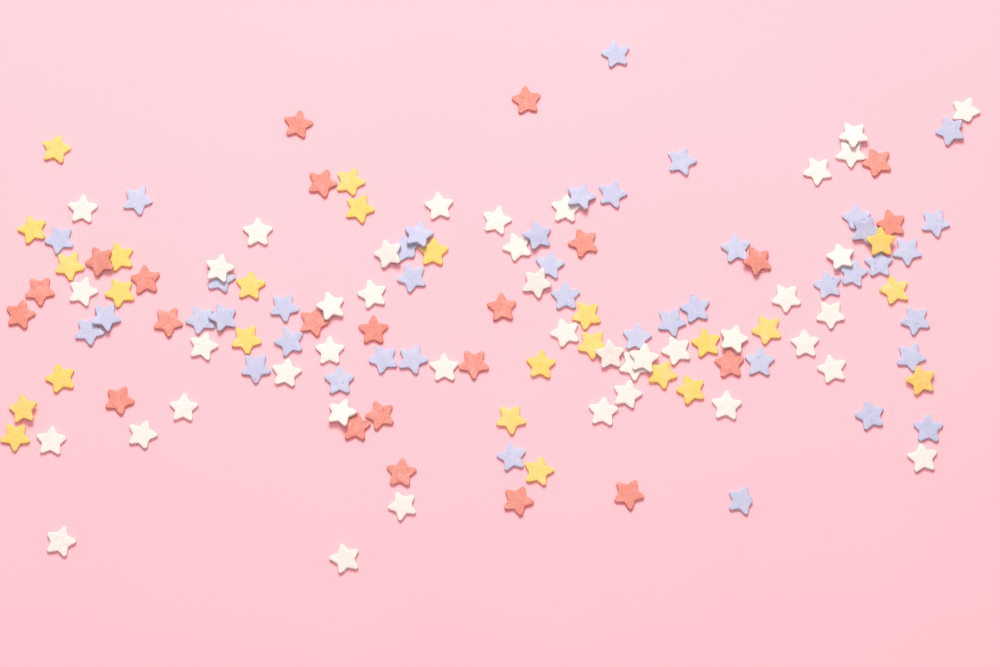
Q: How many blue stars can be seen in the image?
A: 42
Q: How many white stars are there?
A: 42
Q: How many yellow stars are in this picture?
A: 25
